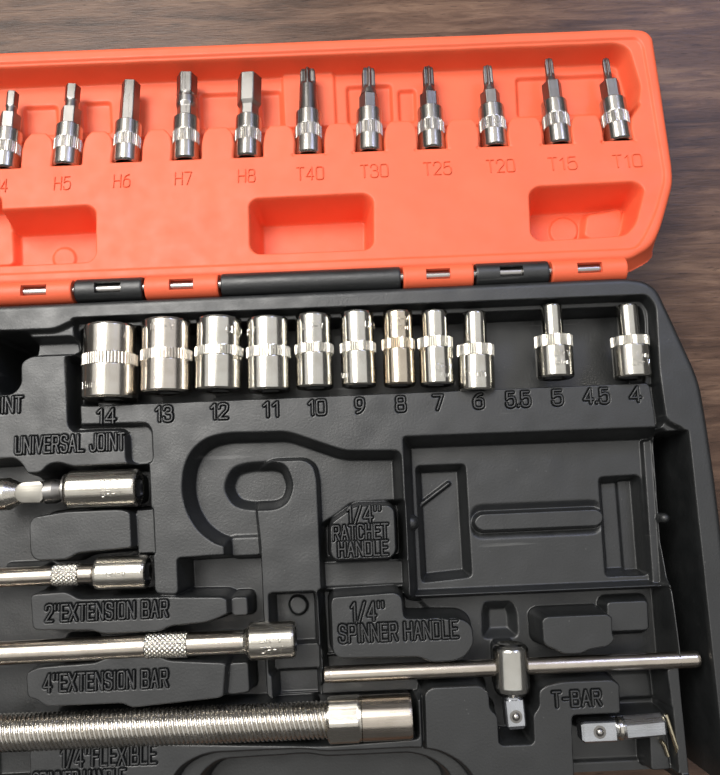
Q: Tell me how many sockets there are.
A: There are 11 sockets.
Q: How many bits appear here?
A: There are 11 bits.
